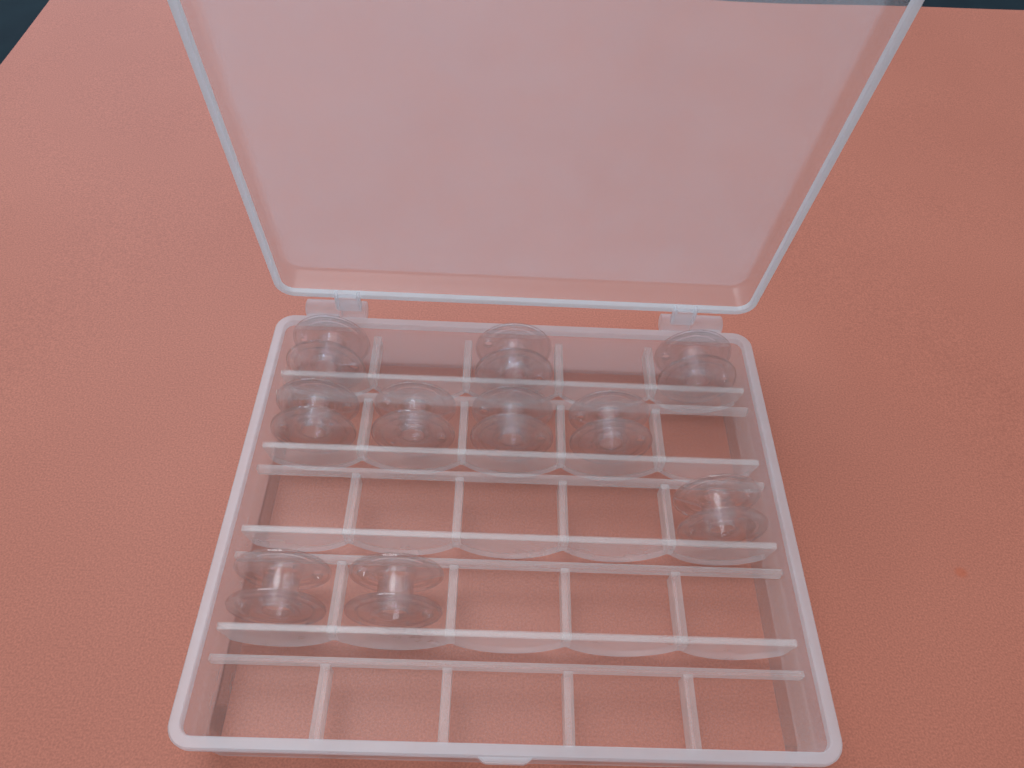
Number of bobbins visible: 10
